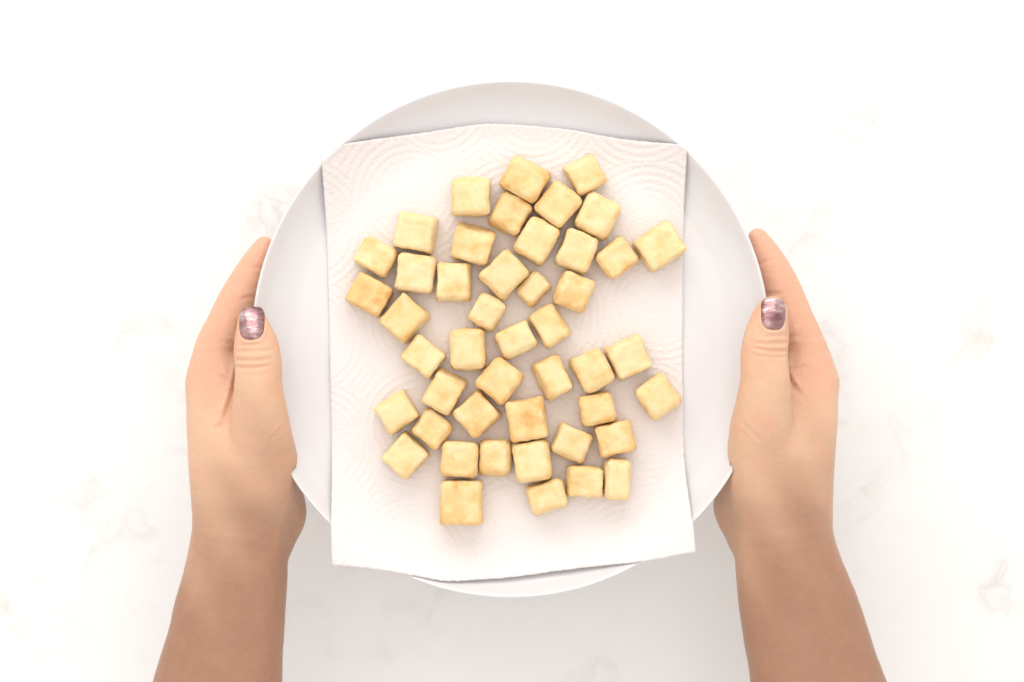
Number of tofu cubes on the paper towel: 46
